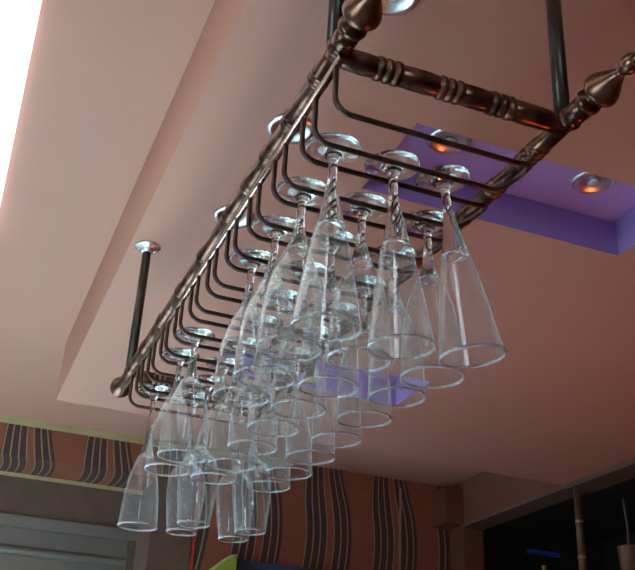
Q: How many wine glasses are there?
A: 27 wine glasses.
